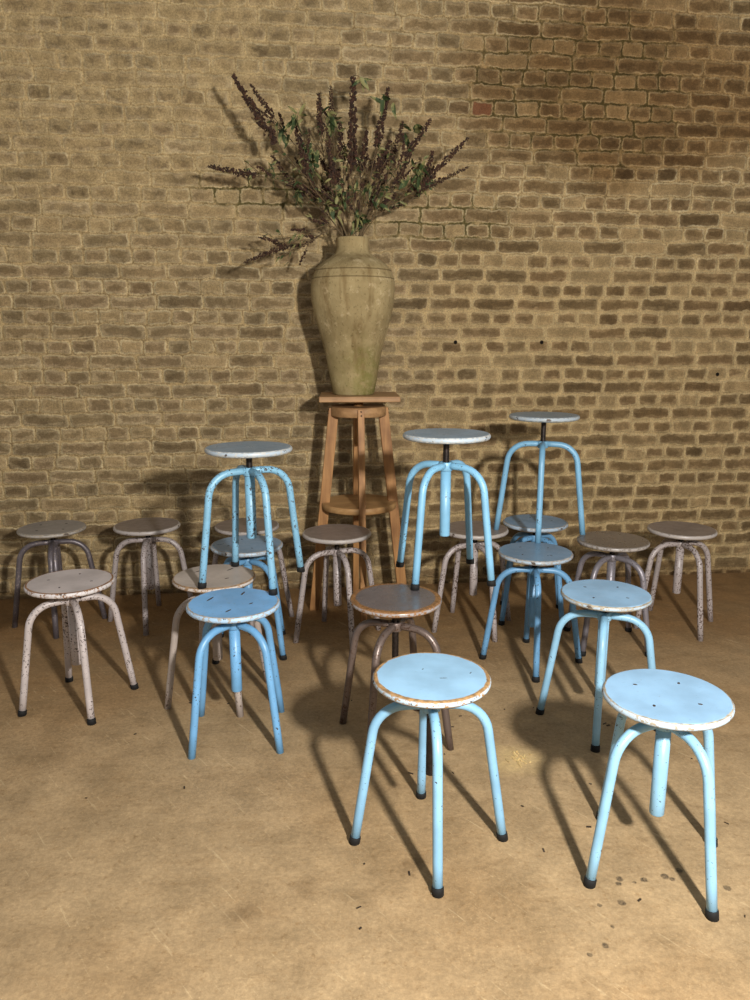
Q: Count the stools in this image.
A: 20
